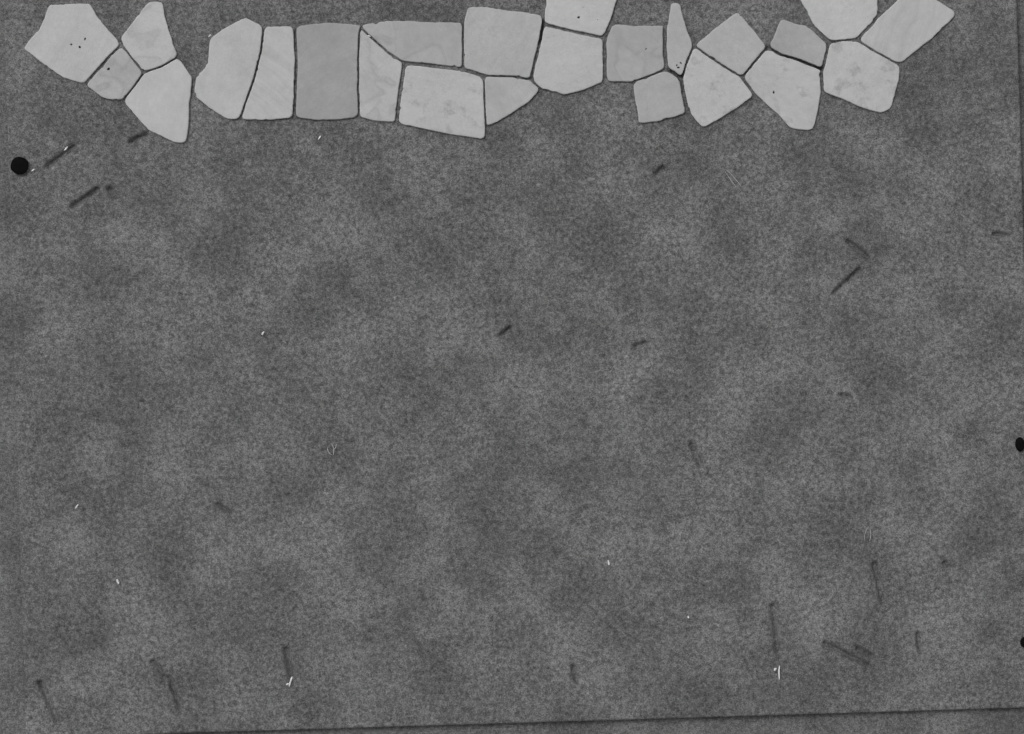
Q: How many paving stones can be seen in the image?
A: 24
